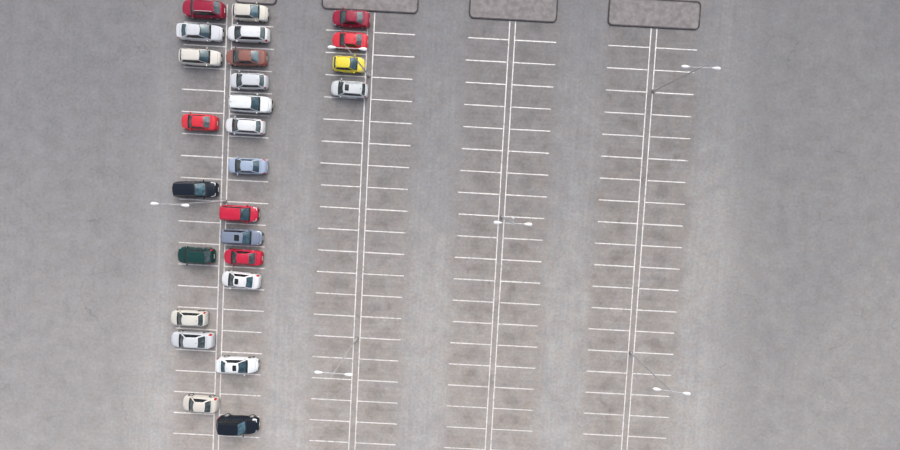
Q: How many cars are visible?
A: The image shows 26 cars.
